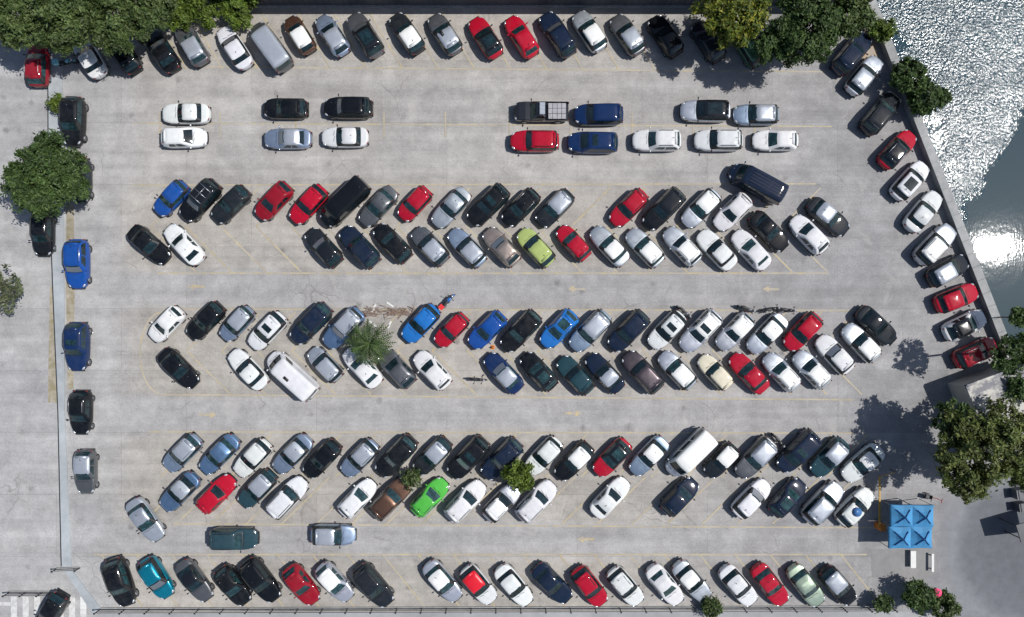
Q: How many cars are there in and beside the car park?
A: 180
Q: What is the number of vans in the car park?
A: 5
